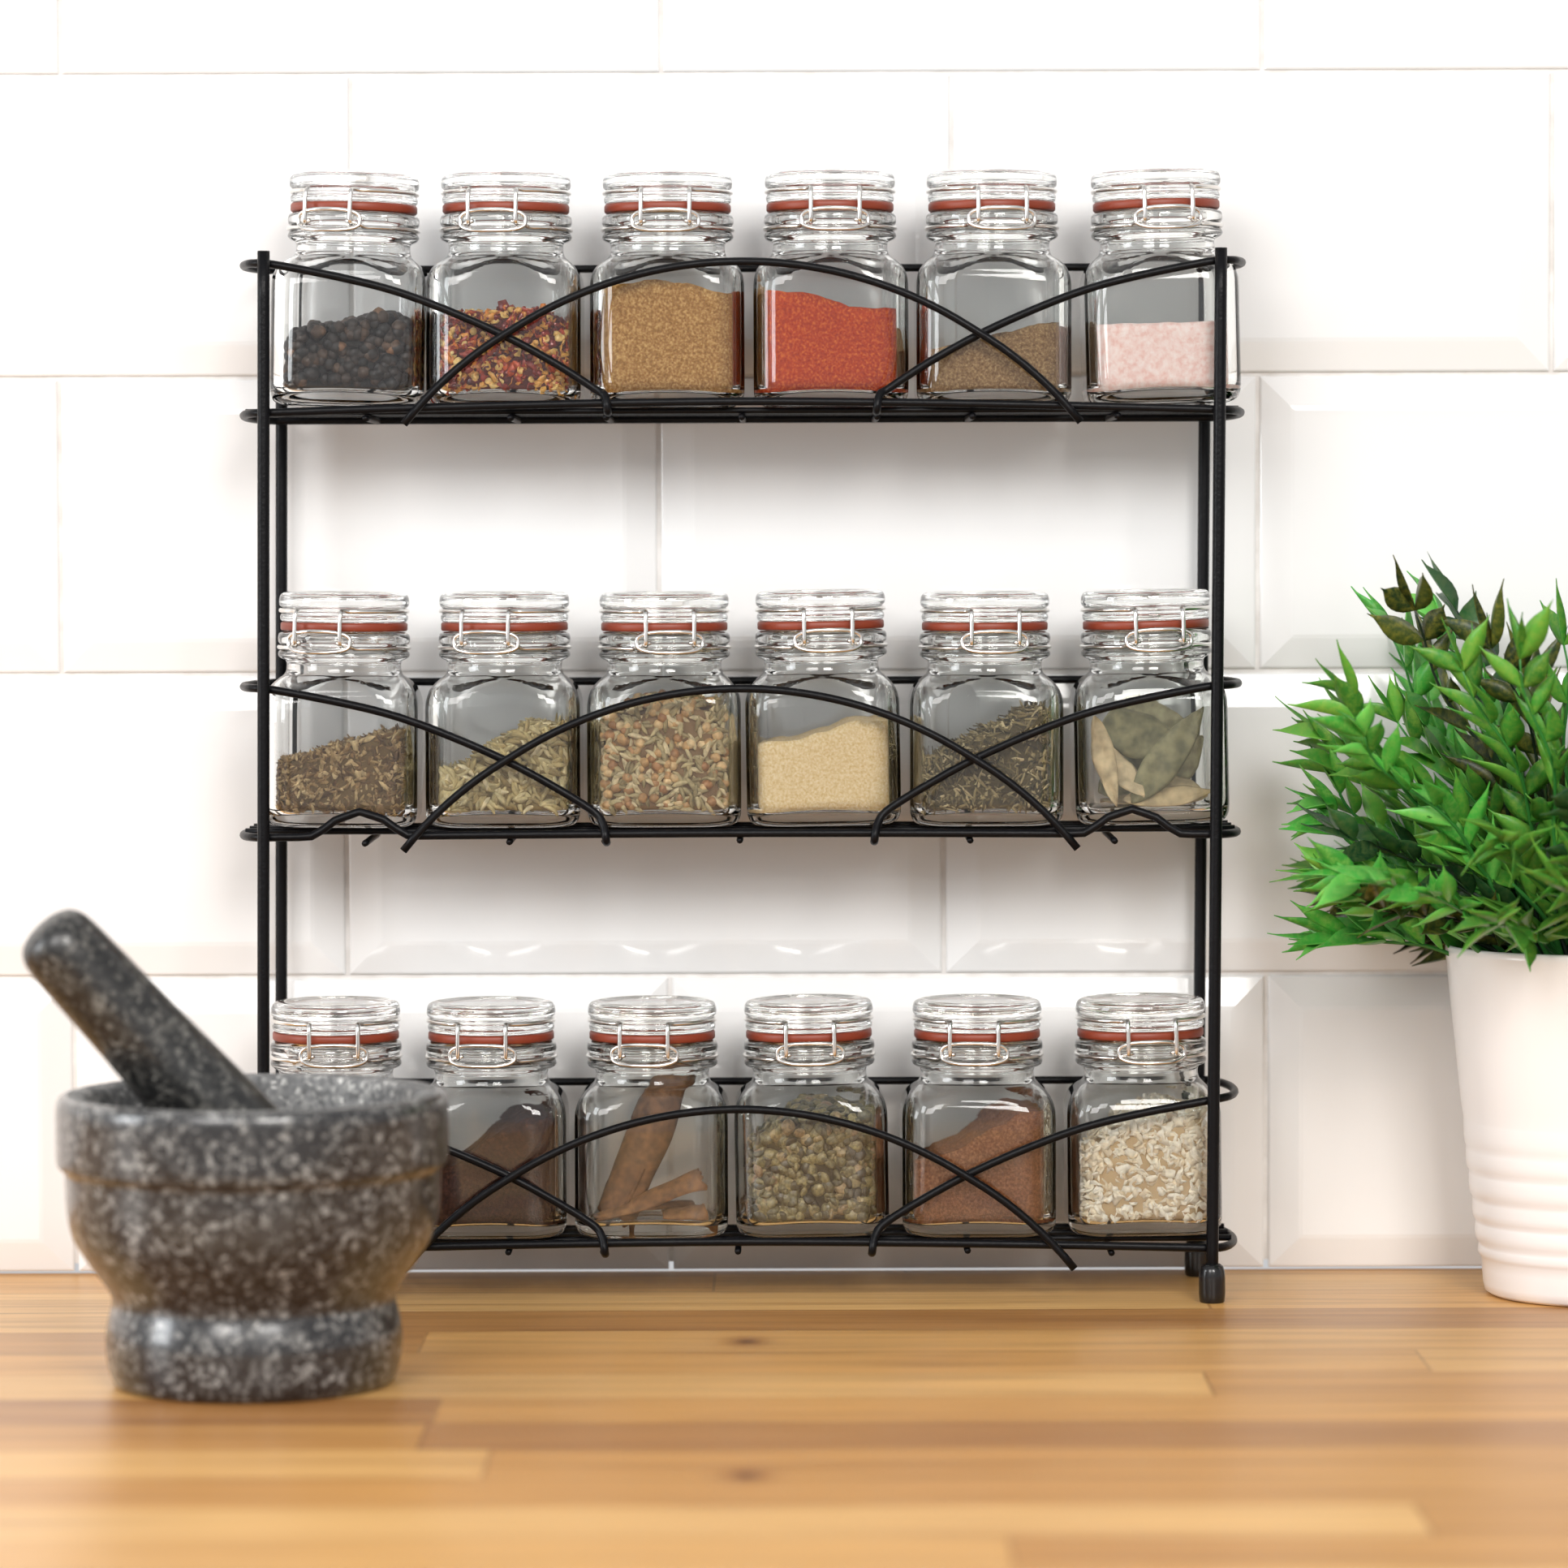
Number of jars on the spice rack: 18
